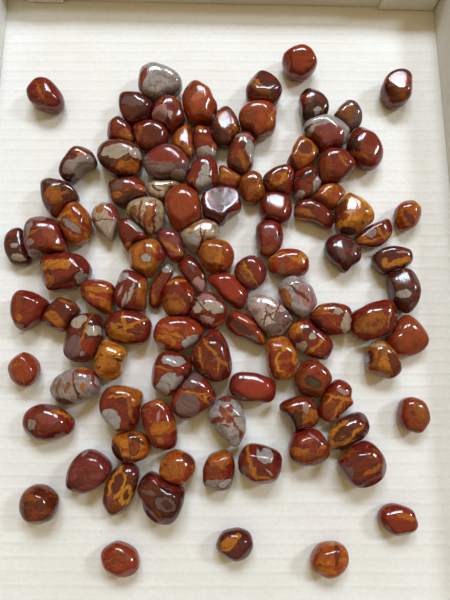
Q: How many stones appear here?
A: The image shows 108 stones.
